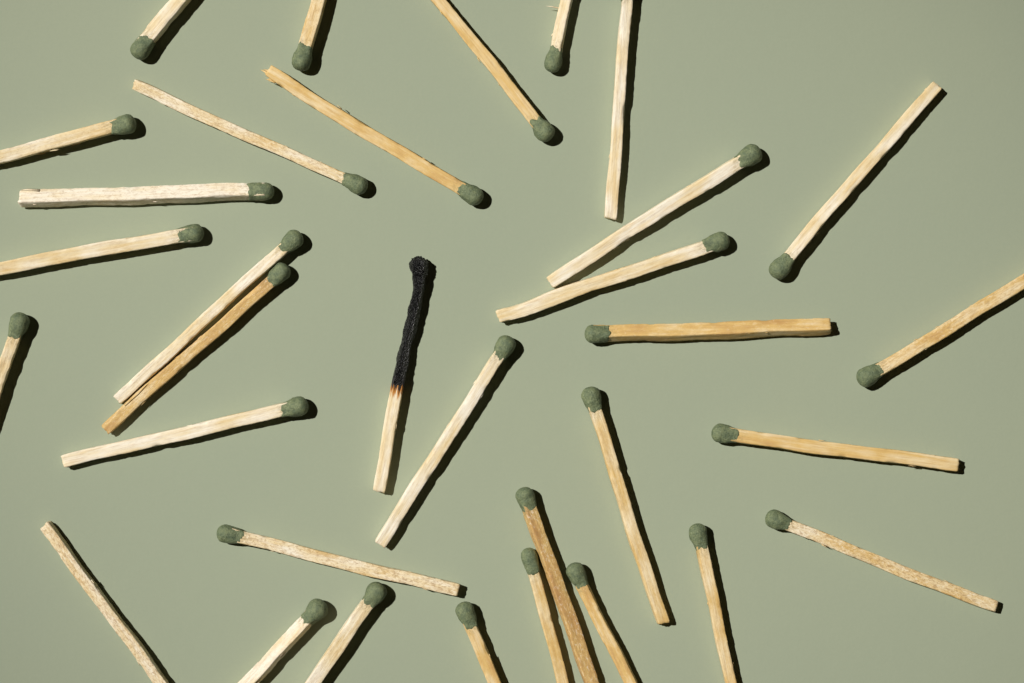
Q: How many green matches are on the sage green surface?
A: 32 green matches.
